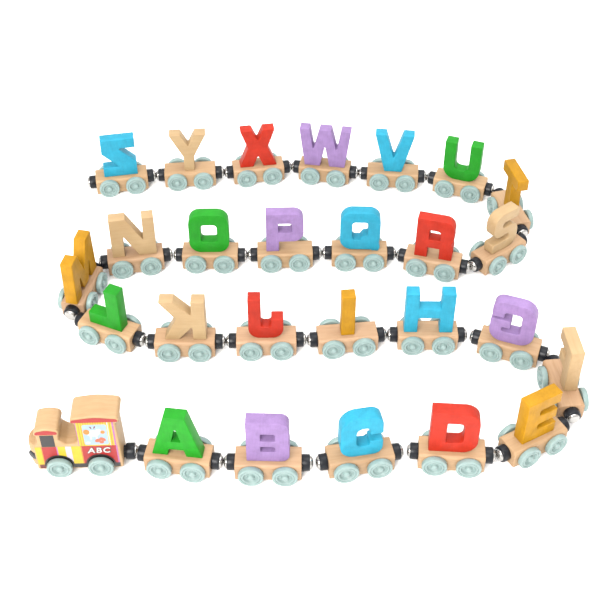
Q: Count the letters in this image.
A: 26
